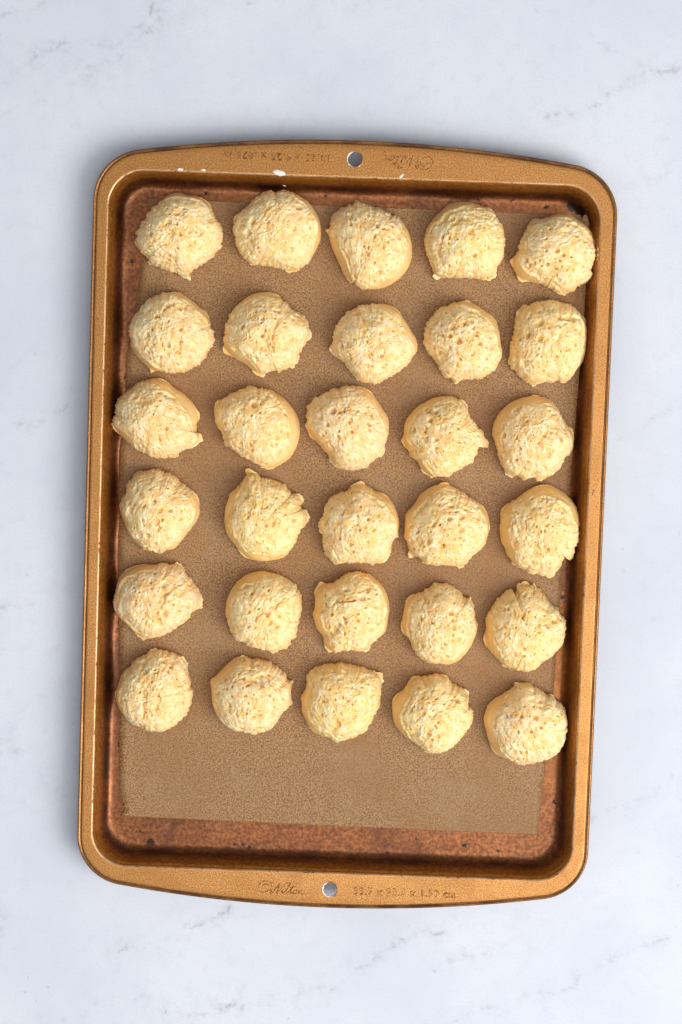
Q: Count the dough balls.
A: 30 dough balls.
